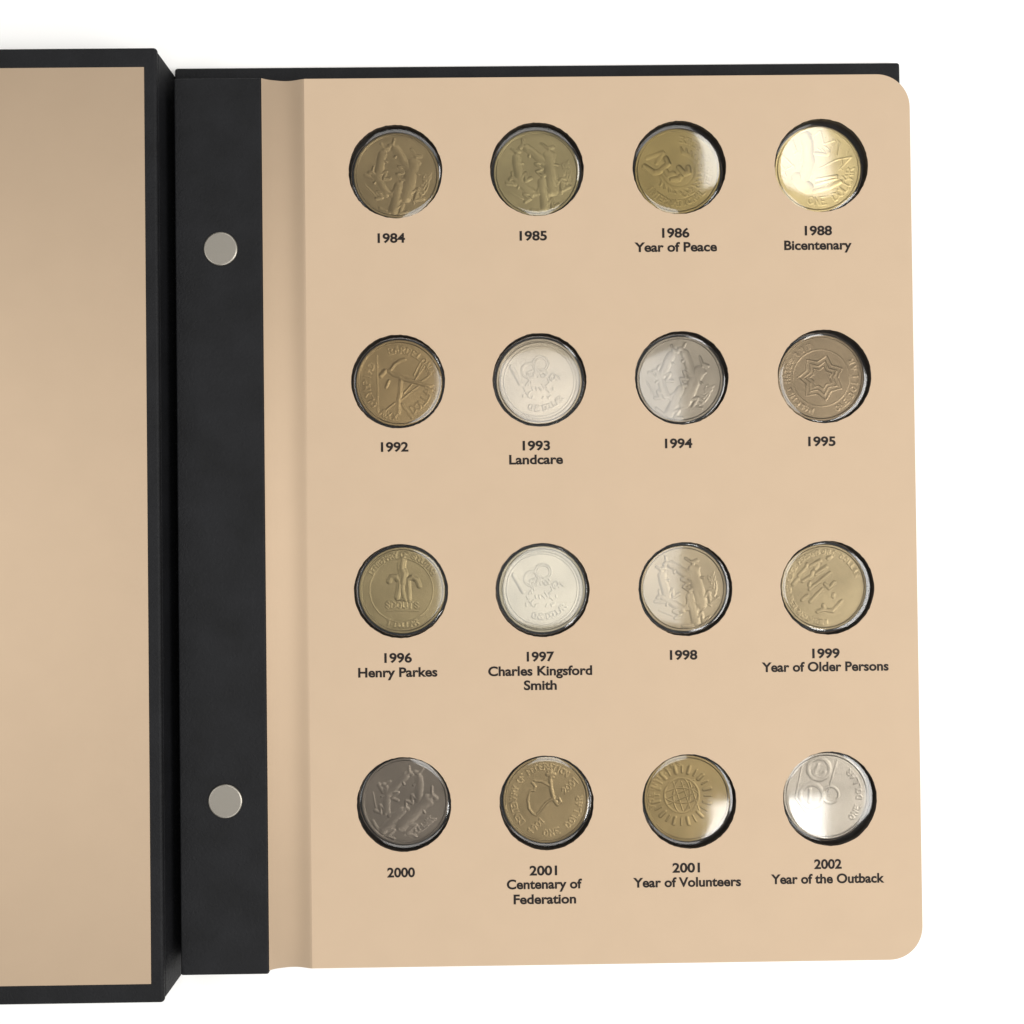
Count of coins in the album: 16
